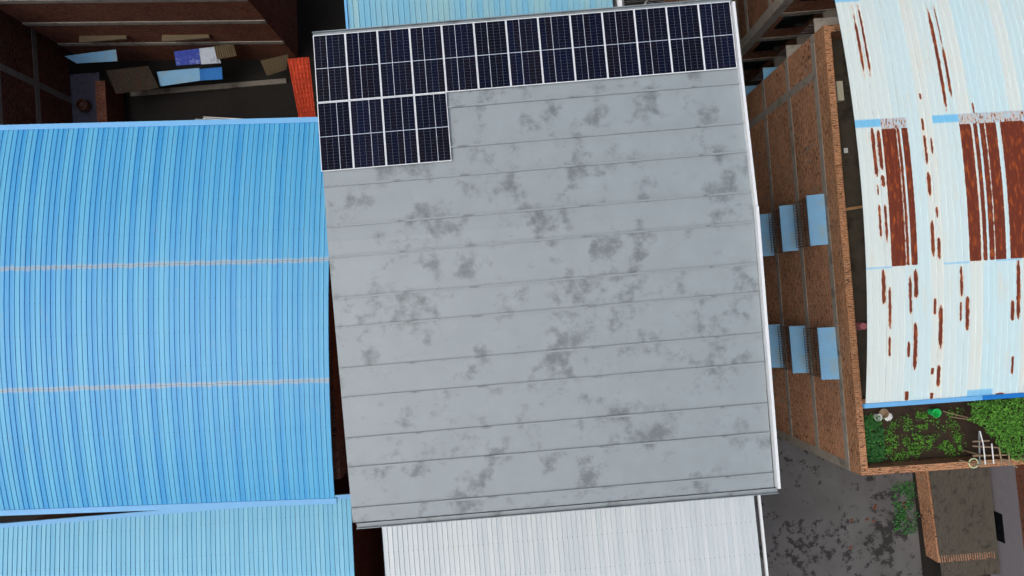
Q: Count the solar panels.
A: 17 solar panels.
